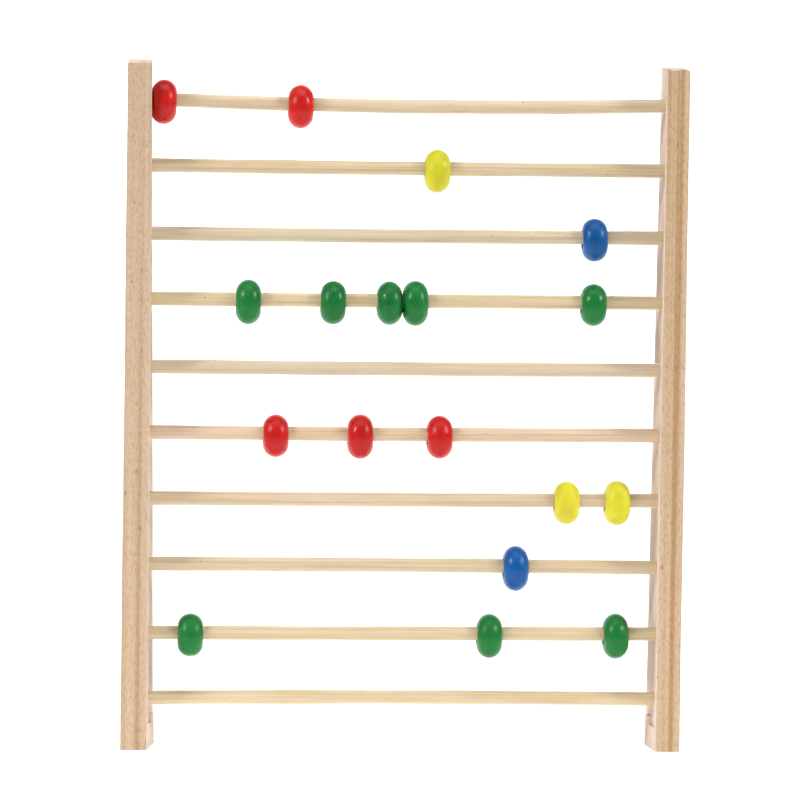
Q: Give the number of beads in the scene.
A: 18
